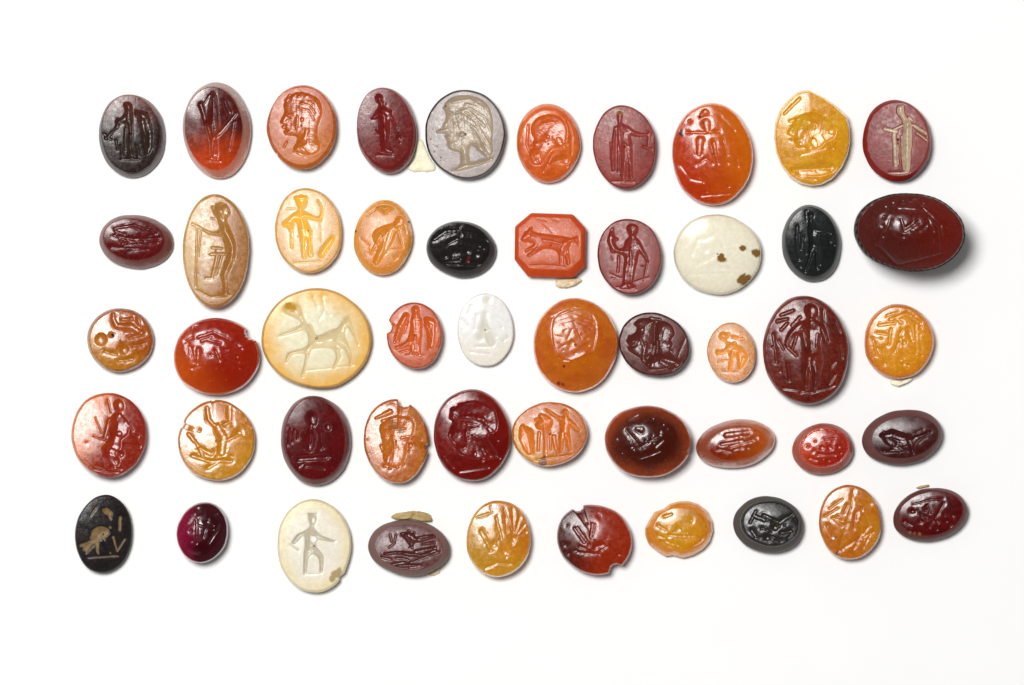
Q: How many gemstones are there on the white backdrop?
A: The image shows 50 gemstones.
